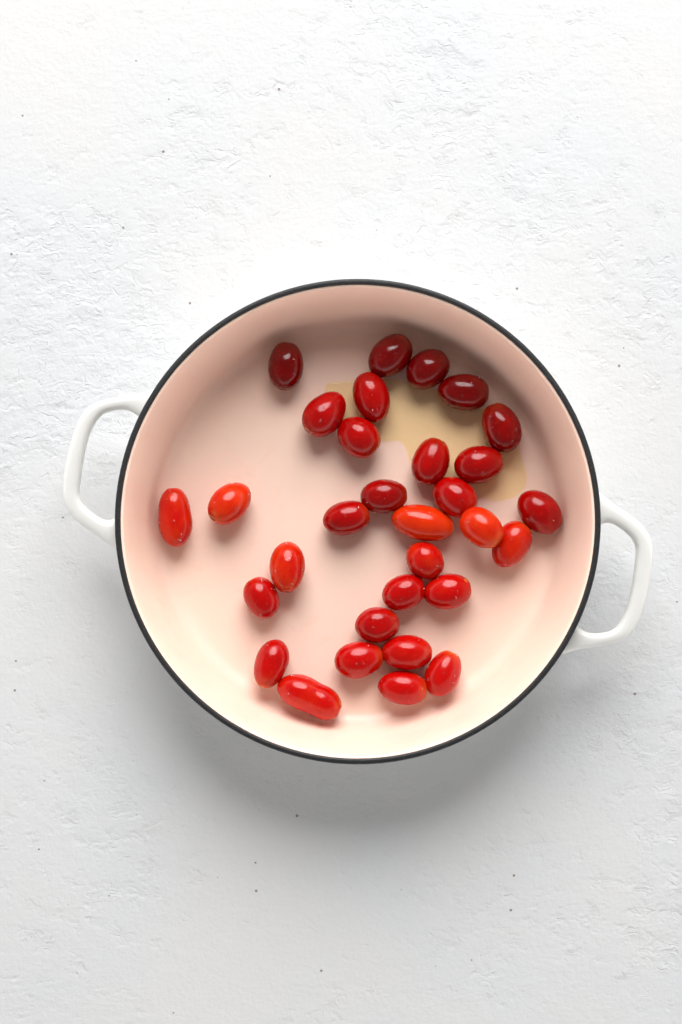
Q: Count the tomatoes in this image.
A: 31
